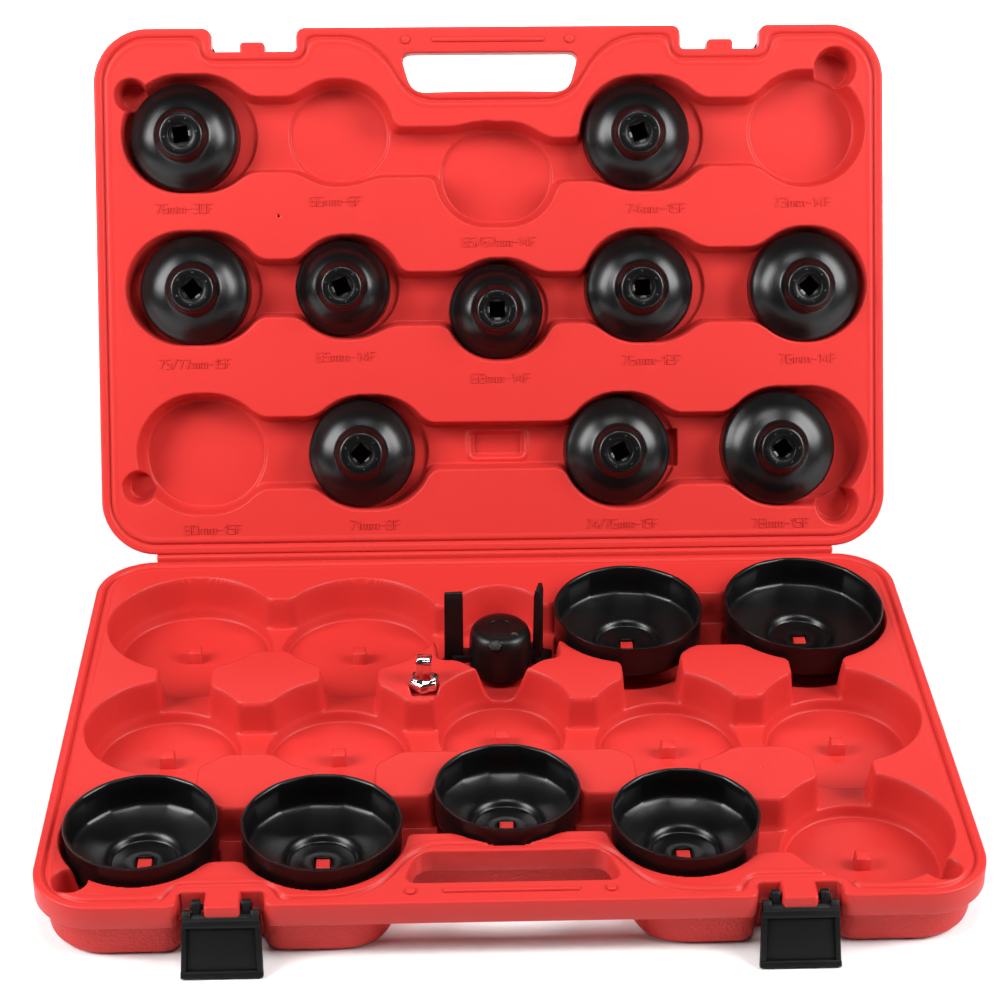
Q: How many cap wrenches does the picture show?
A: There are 16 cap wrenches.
